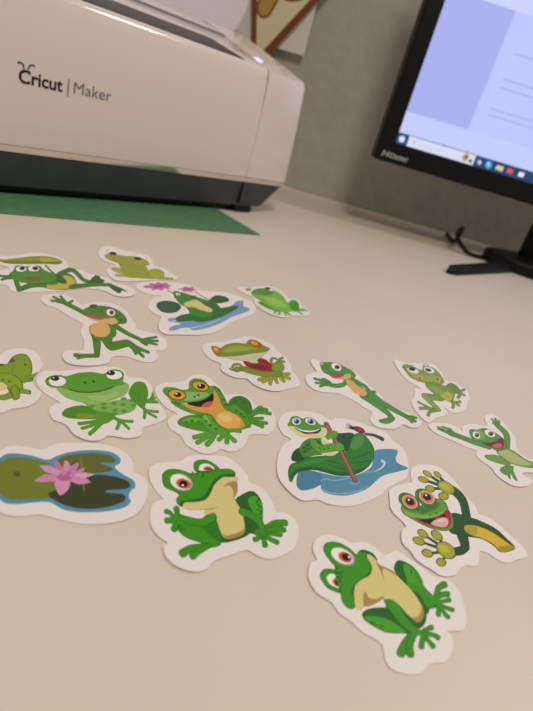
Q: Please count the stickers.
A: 17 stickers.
